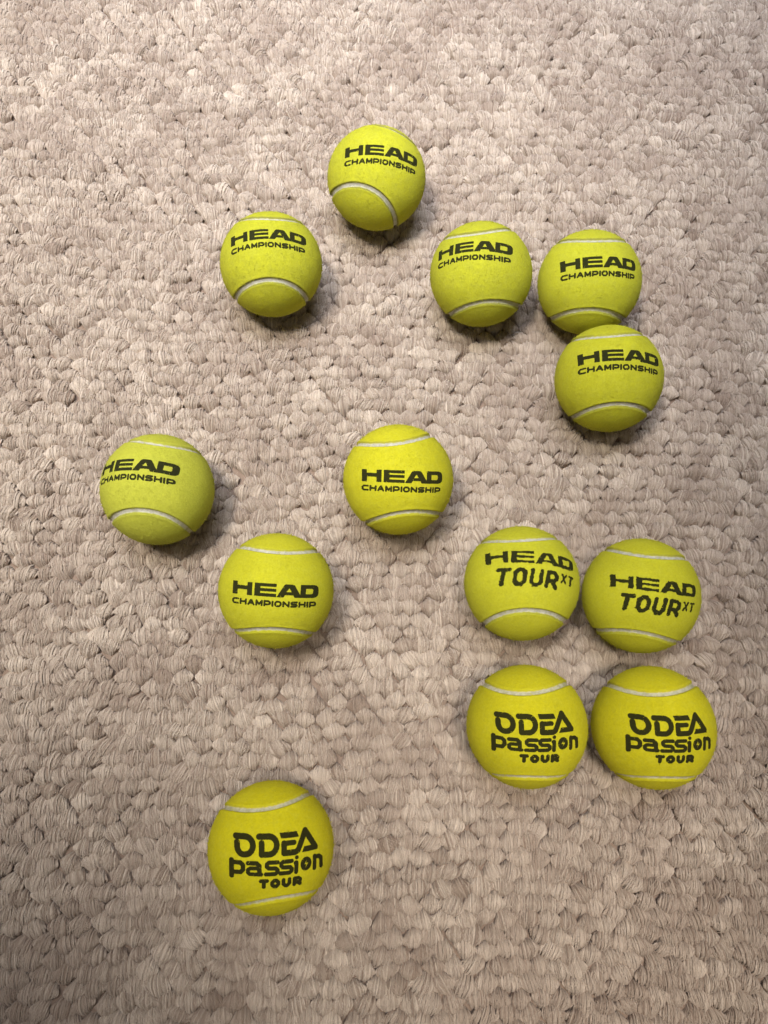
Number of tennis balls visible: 13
